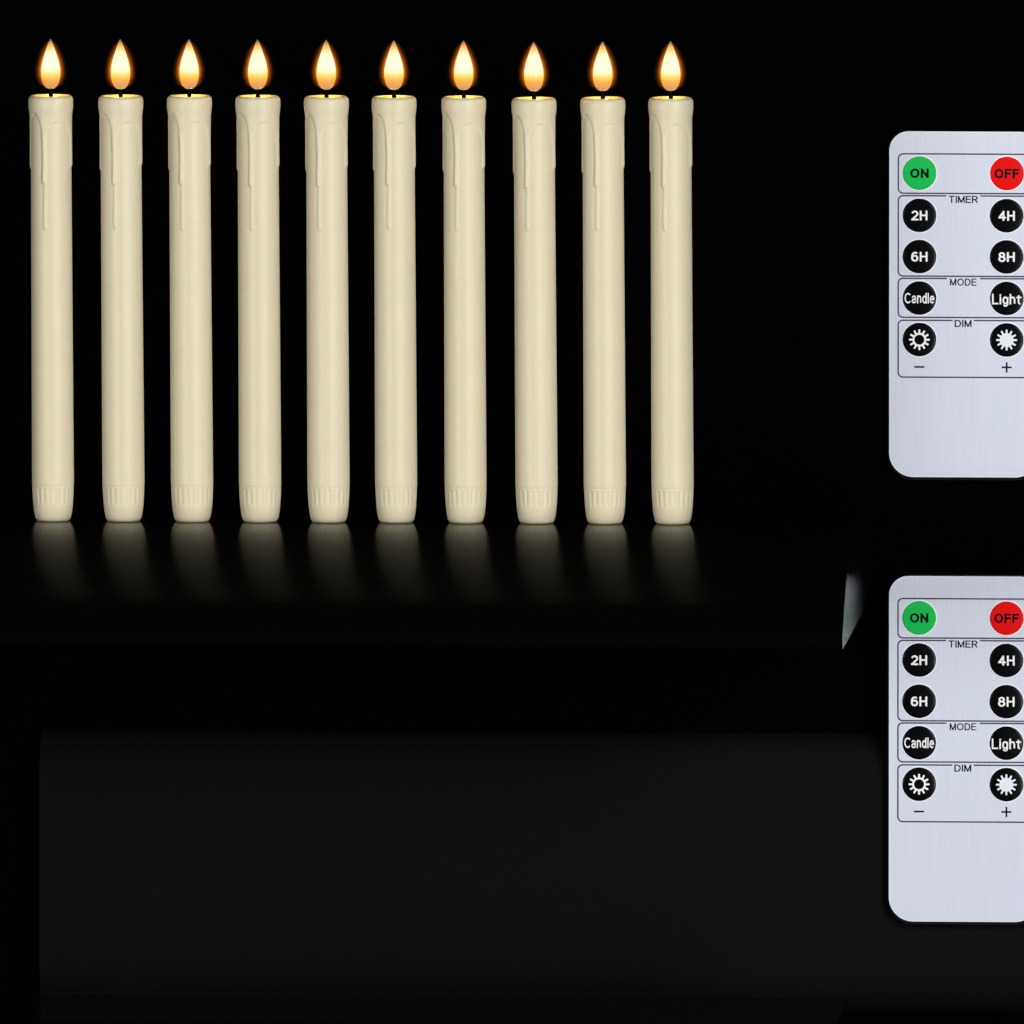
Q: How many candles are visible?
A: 10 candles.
